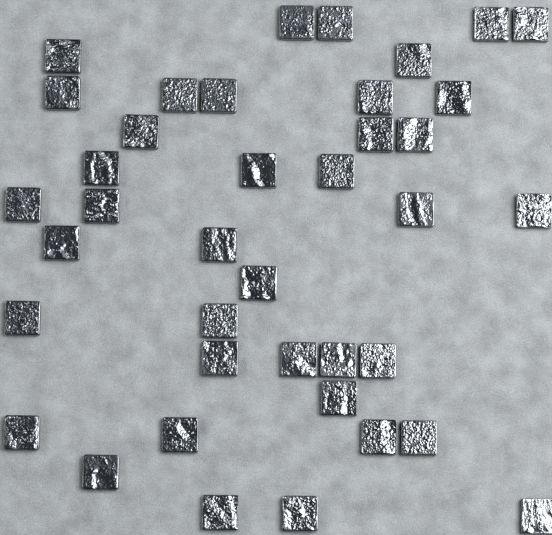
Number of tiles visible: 39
